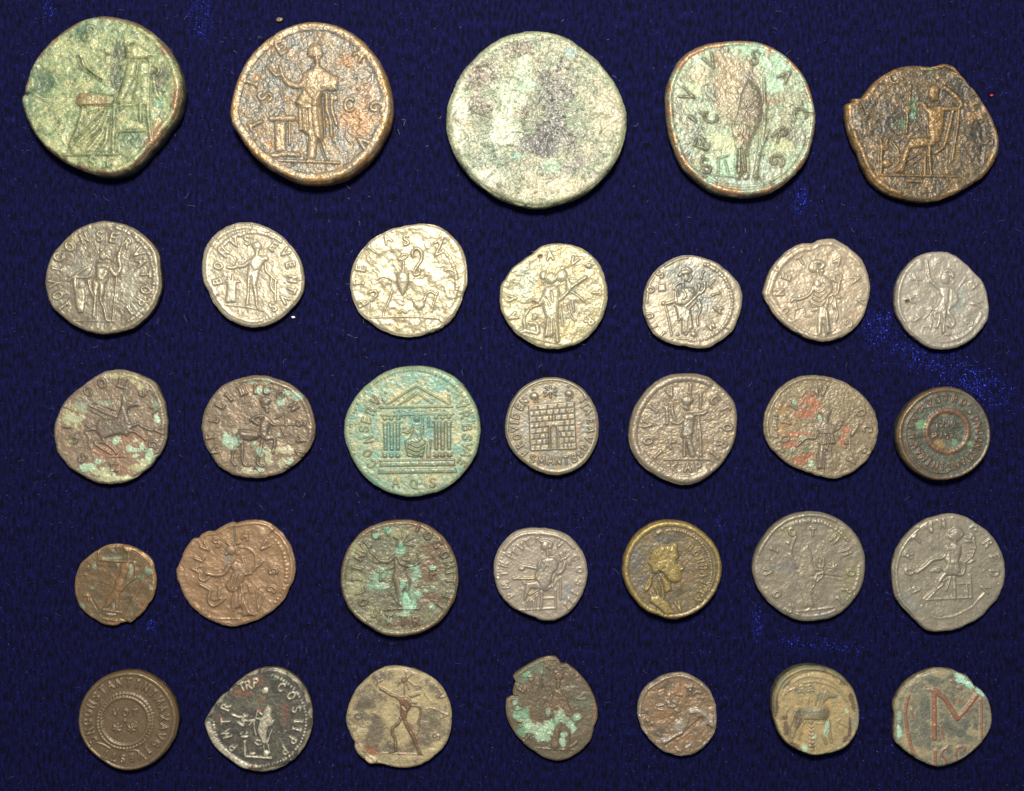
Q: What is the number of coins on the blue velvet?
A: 33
